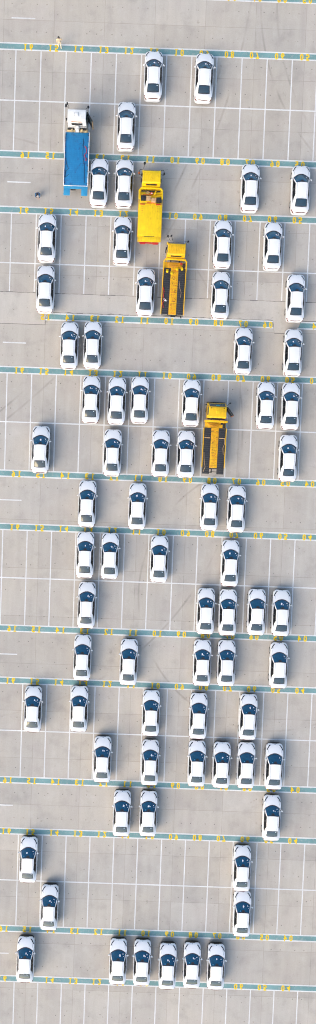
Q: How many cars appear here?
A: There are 72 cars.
